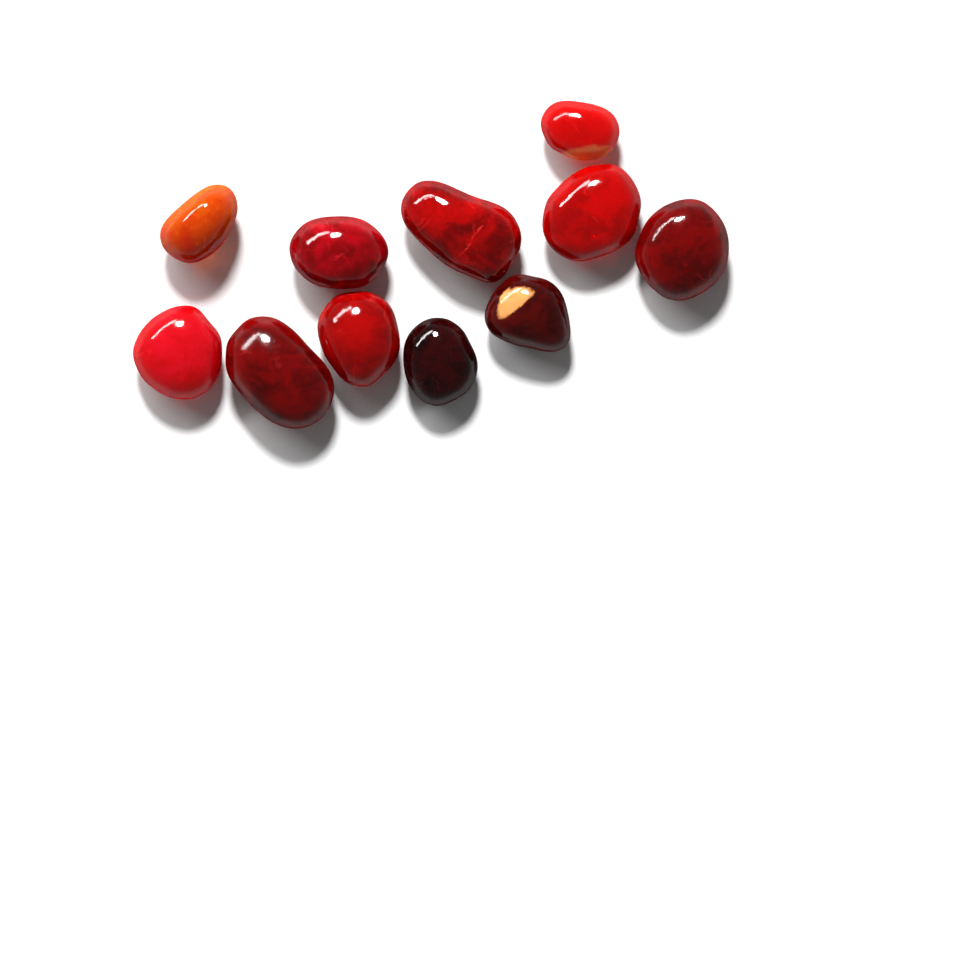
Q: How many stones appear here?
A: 11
